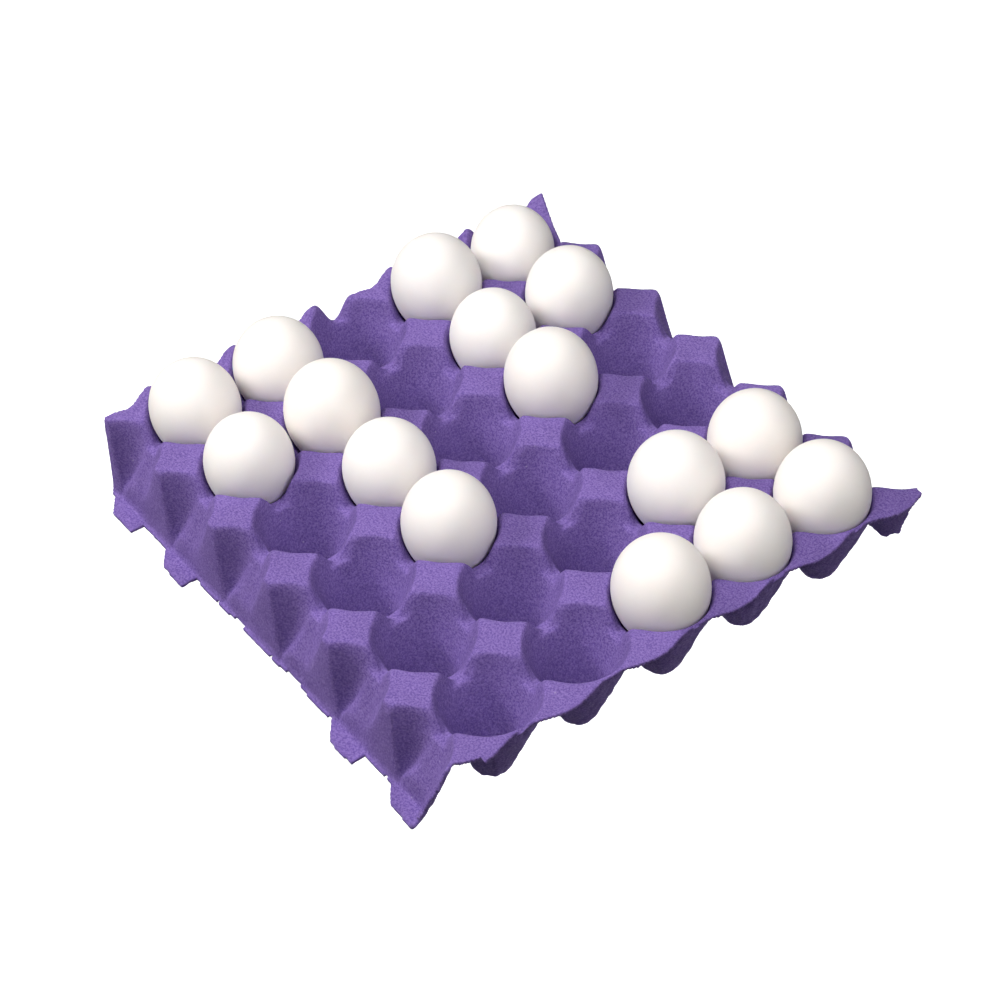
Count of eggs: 16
